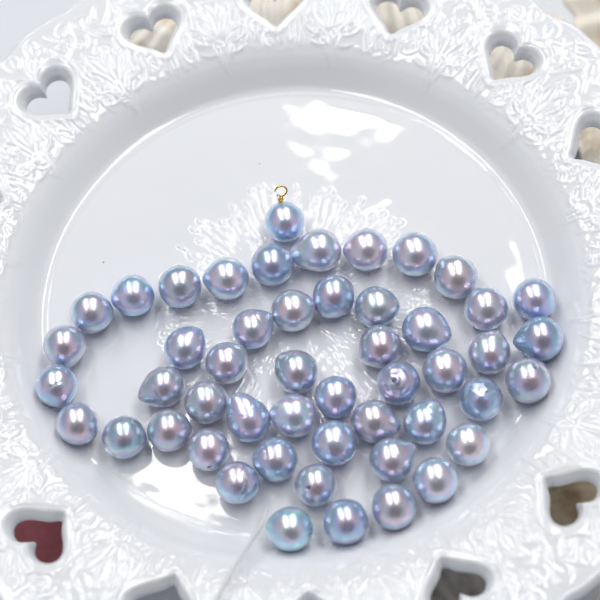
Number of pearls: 50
